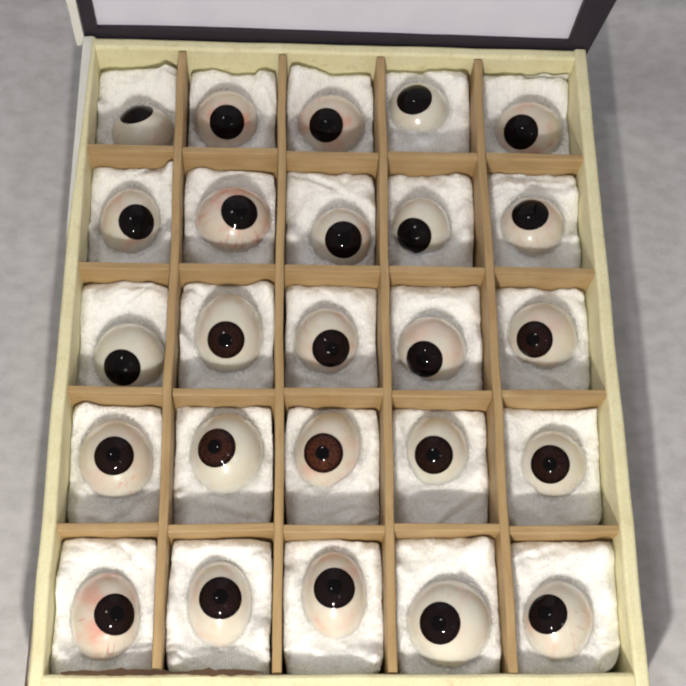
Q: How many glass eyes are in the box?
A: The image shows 25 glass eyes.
